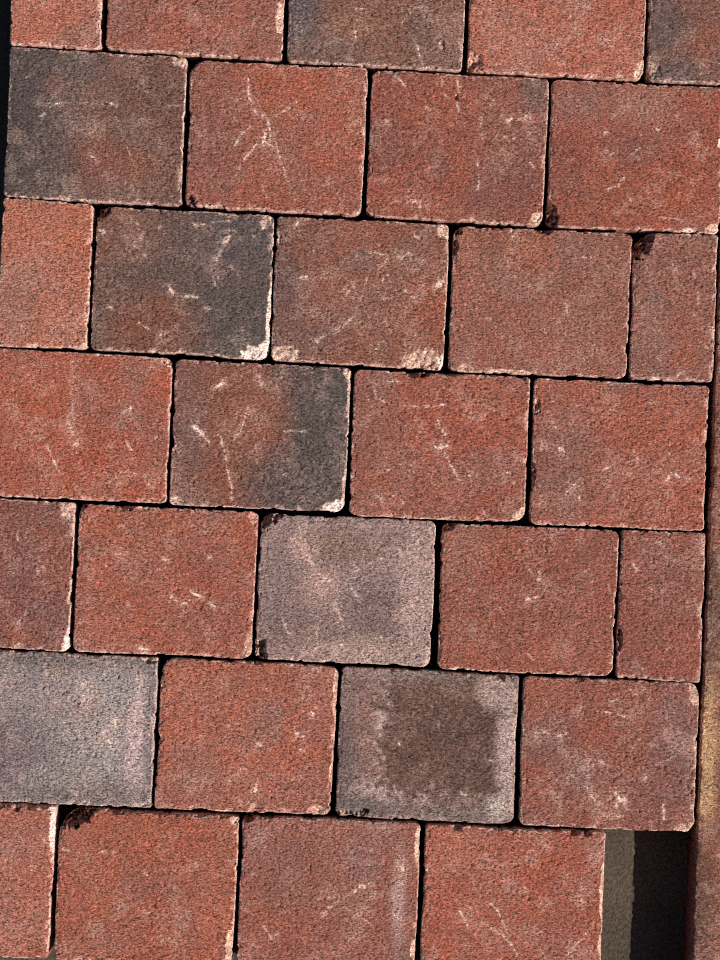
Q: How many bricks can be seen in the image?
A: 31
